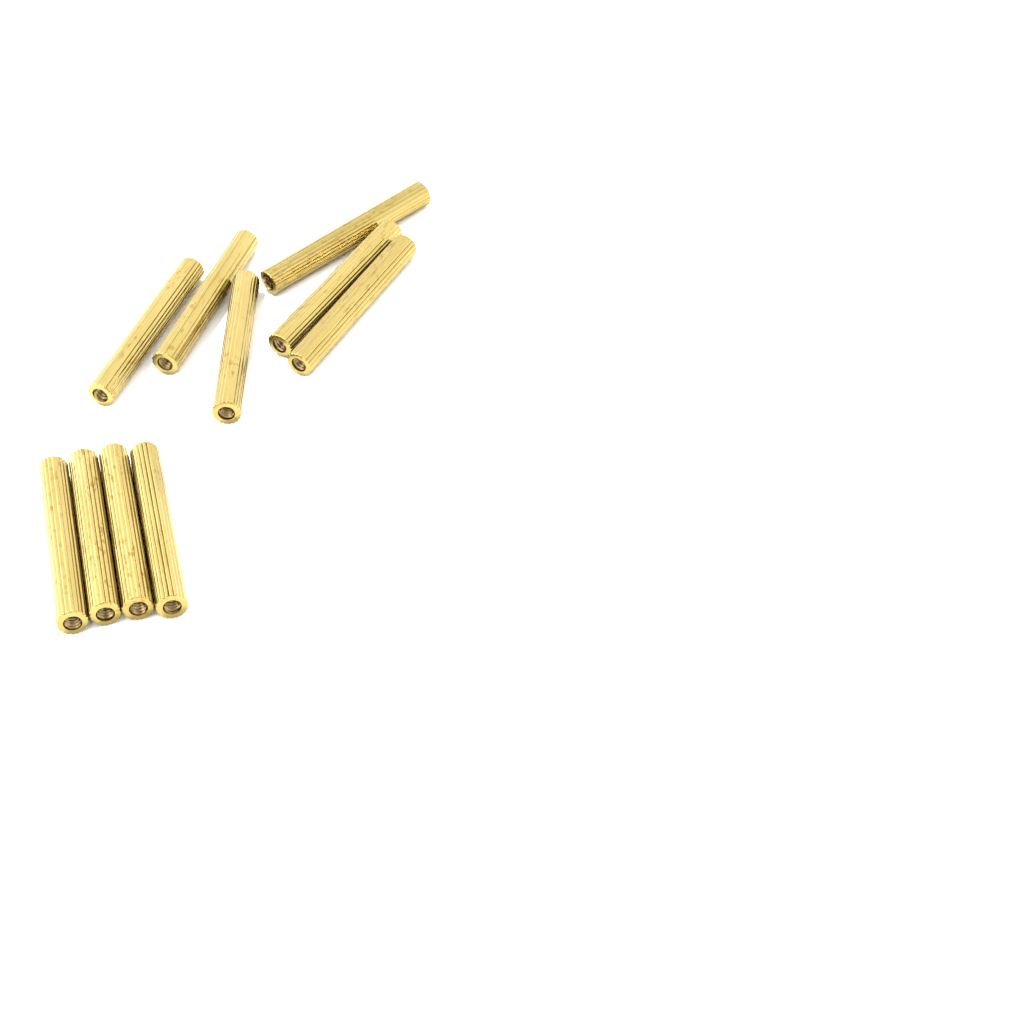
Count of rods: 10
